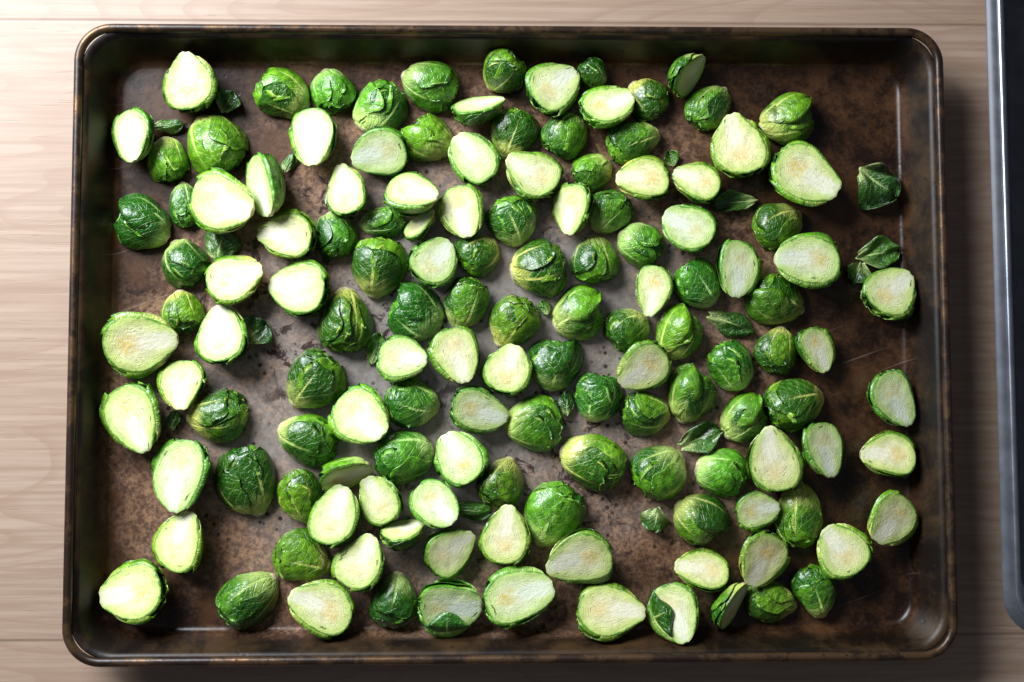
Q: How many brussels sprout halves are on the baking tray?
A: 136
